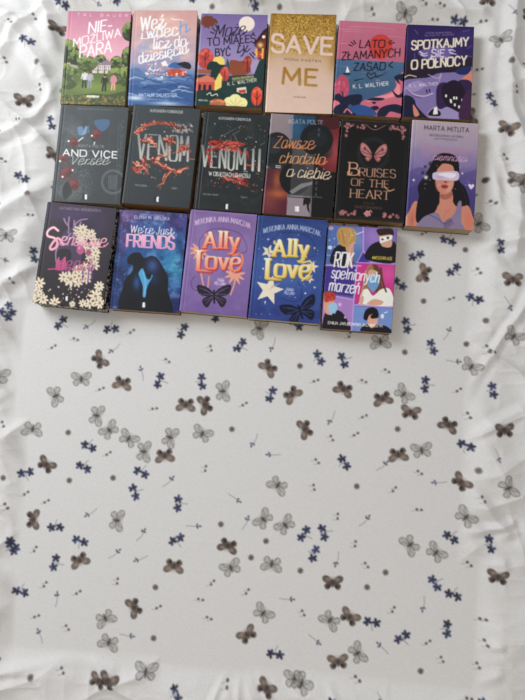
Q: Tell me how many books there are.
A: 17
